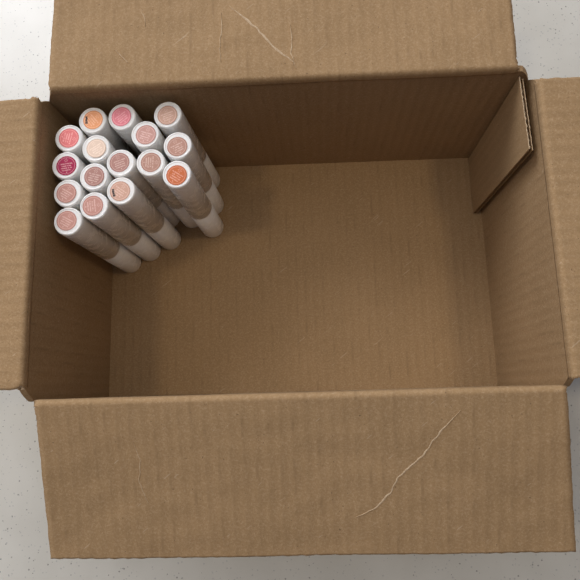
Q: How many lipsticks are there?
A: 16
